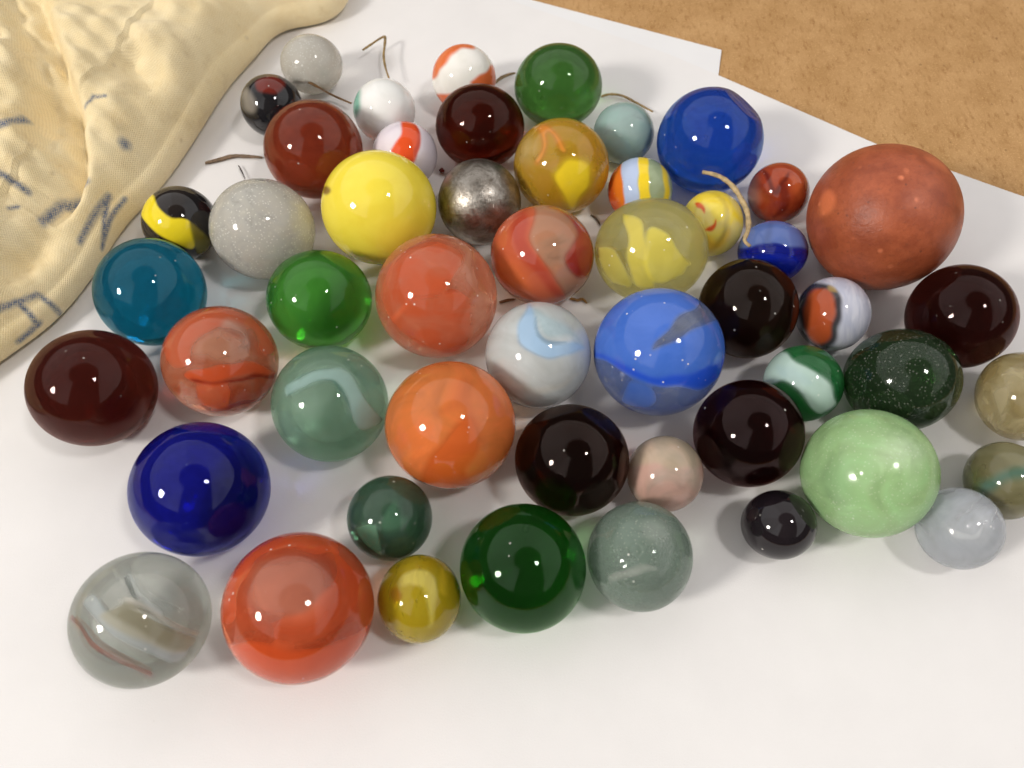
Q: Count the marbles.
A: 51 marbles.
